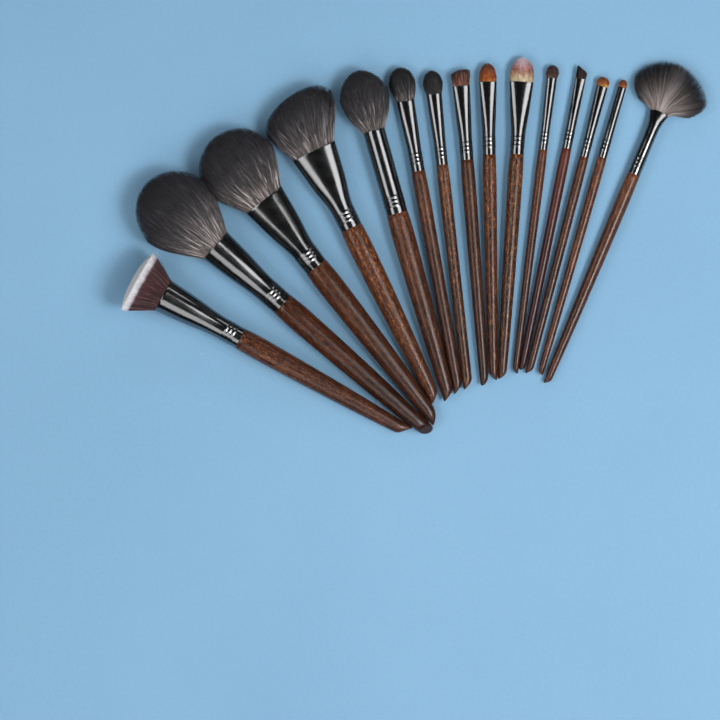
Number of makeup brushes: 15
